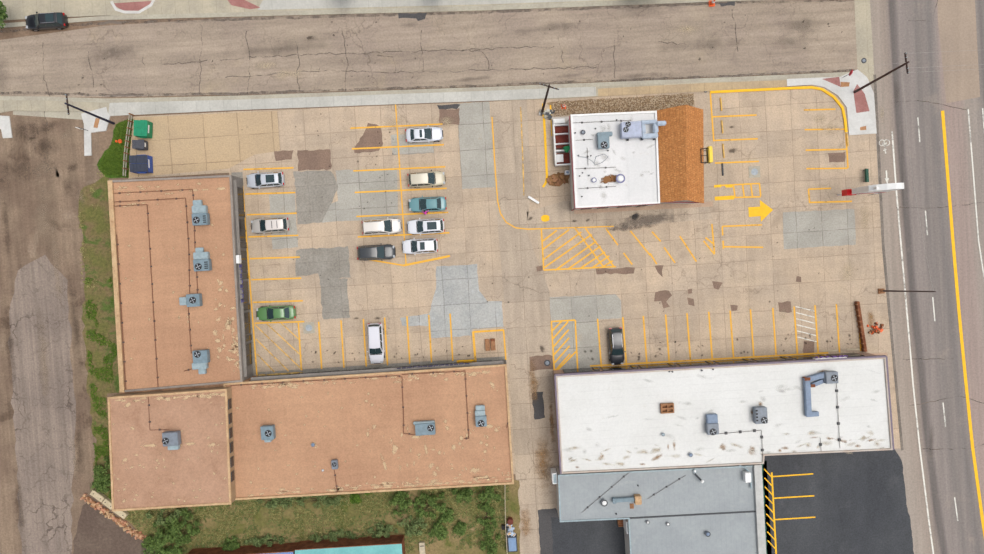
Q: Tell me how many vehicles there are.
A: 13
